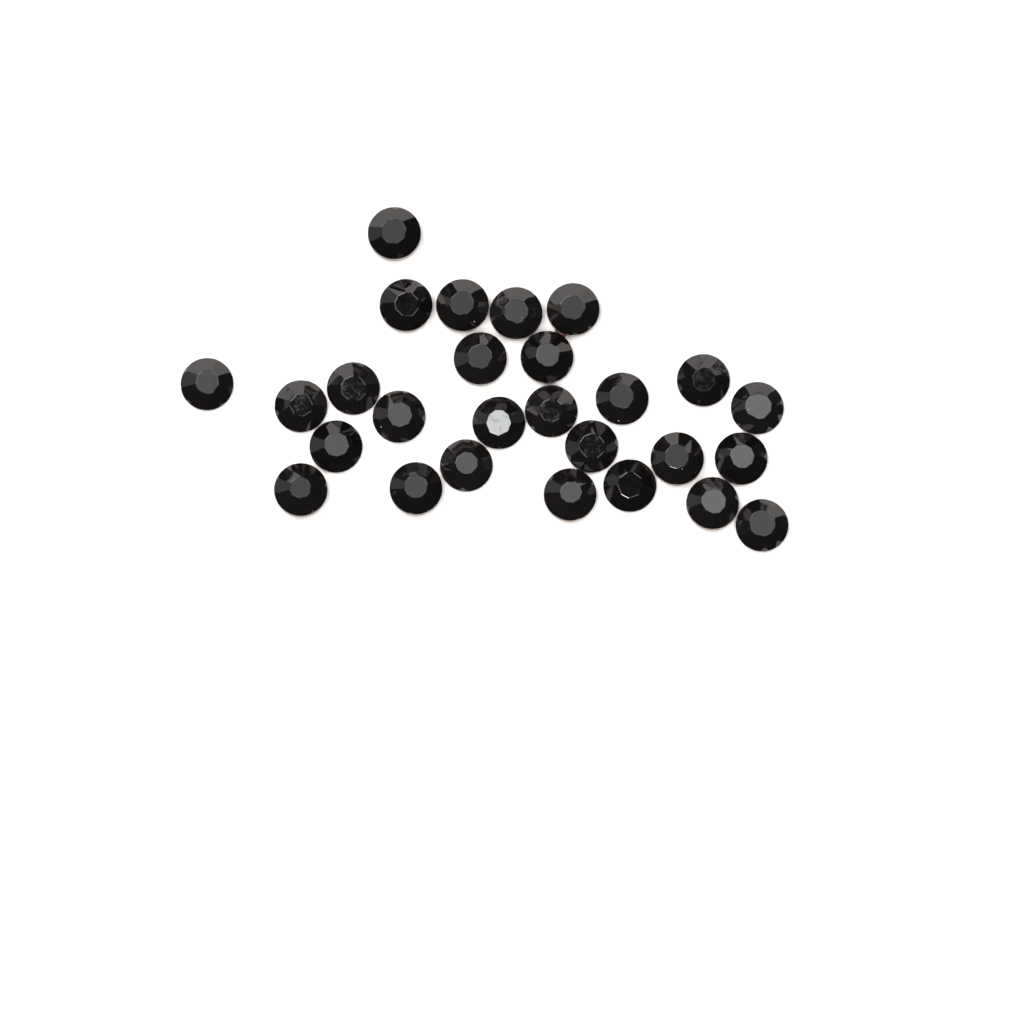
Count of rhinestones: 27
